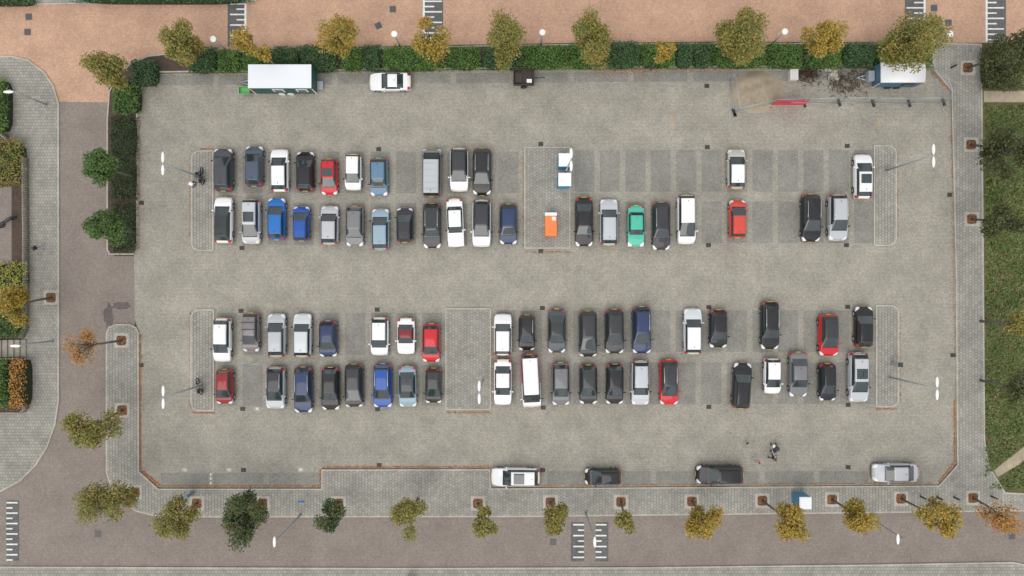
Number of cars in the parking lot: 76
